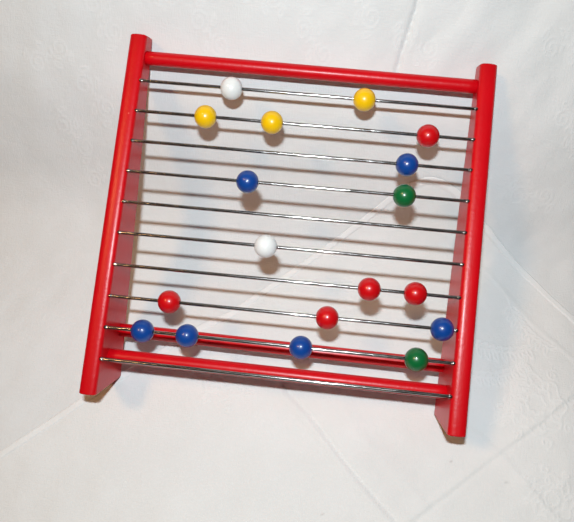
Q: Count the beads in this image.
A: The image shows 18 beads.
